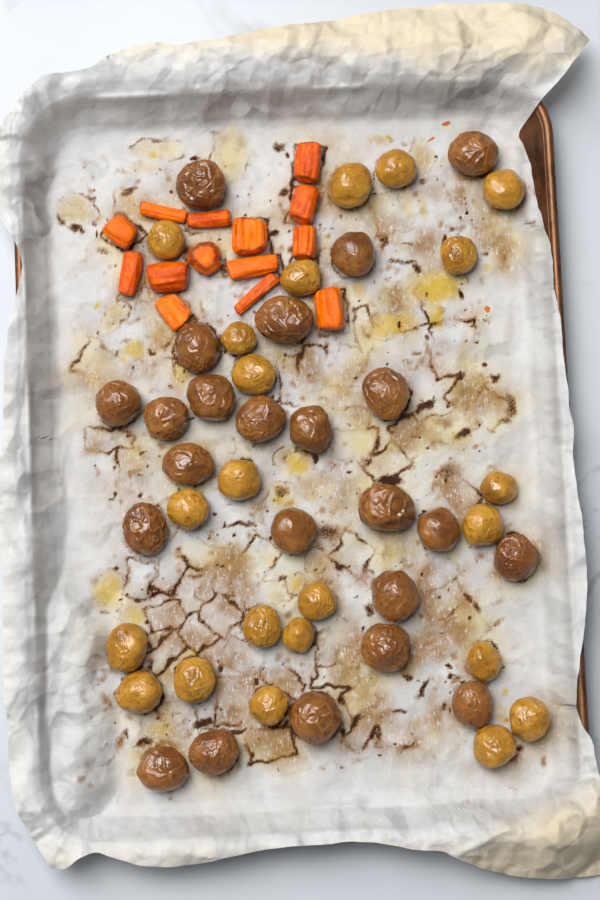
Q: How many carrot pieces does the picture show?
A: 14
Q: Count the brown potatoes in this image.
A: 23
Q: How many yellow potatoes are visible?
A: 22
